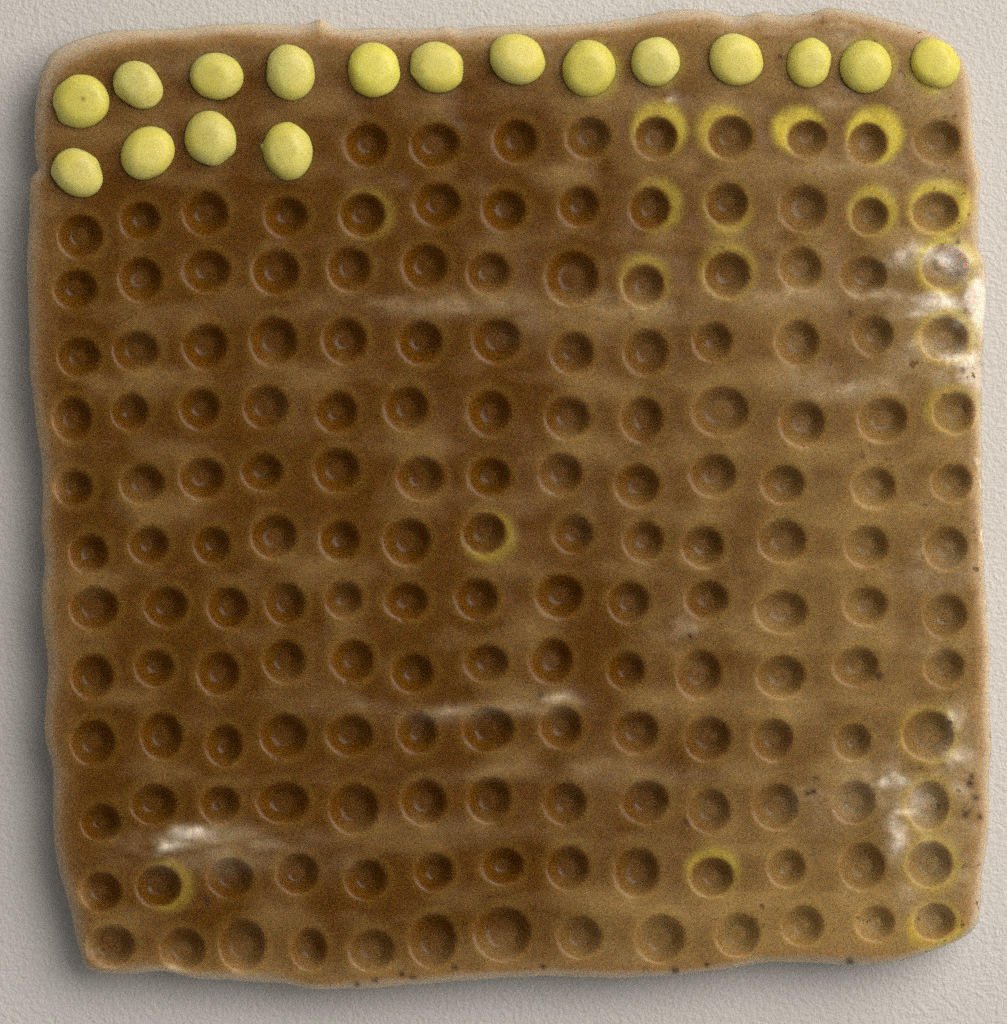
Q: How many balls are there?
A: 17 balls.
